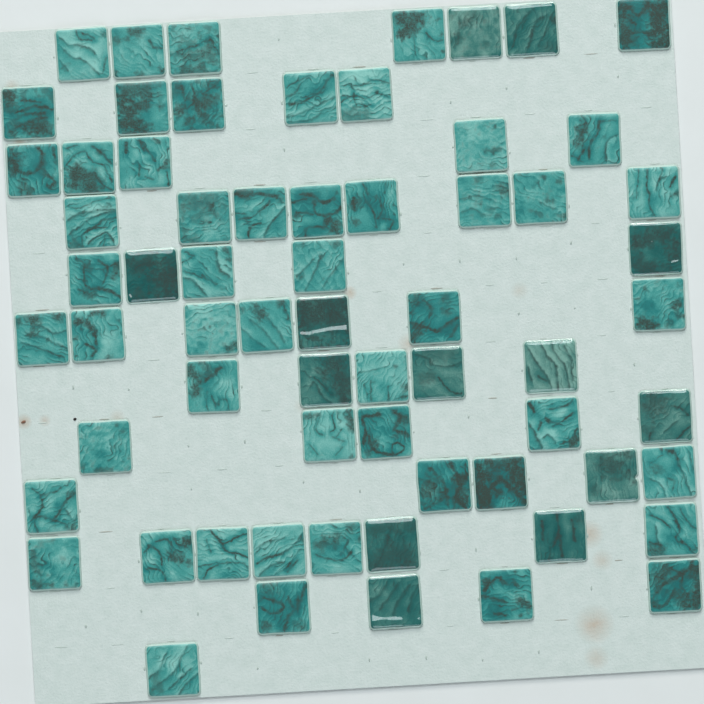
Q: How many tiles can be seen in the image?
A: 65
